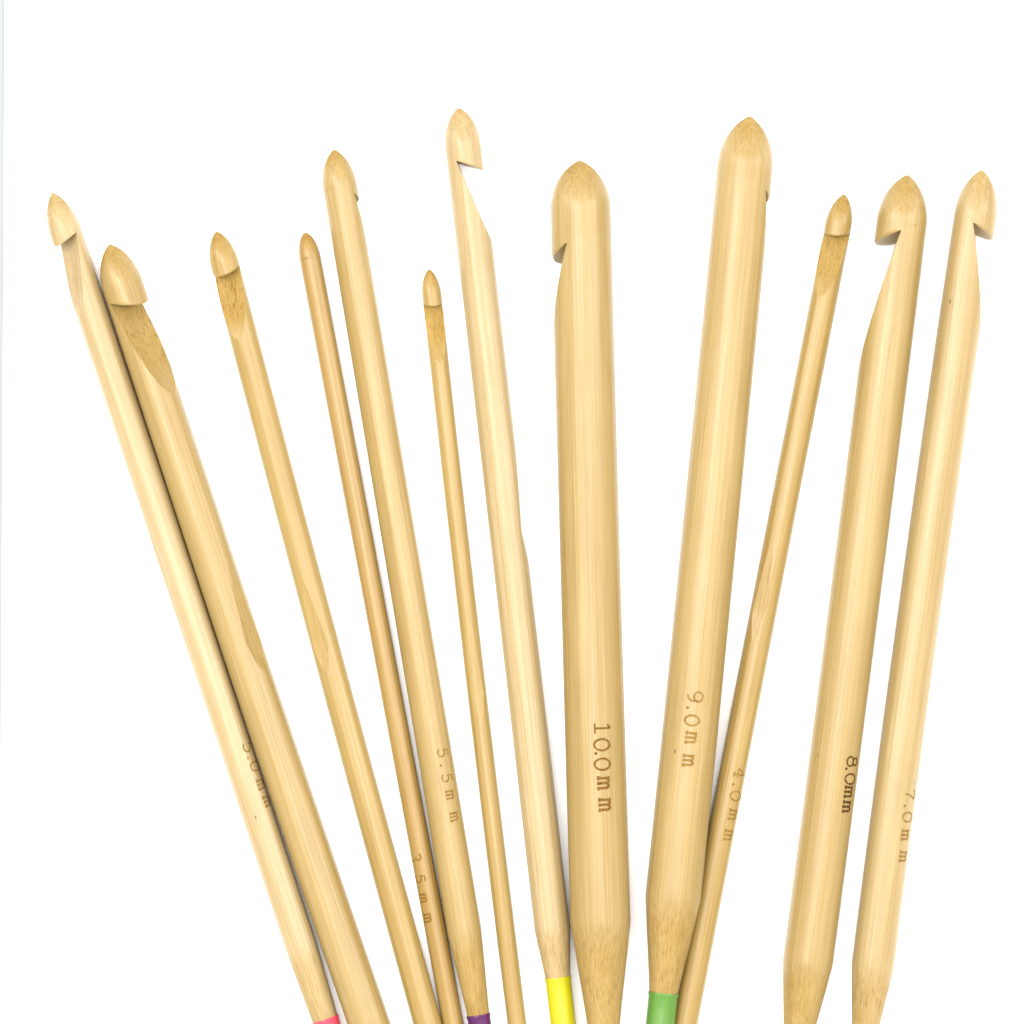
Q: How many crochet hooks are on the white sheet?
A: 12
